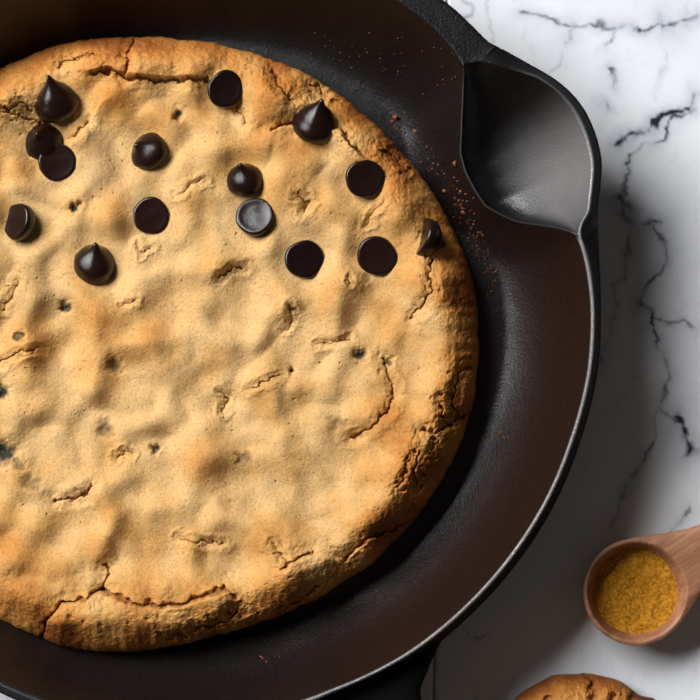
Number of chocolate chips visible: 15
